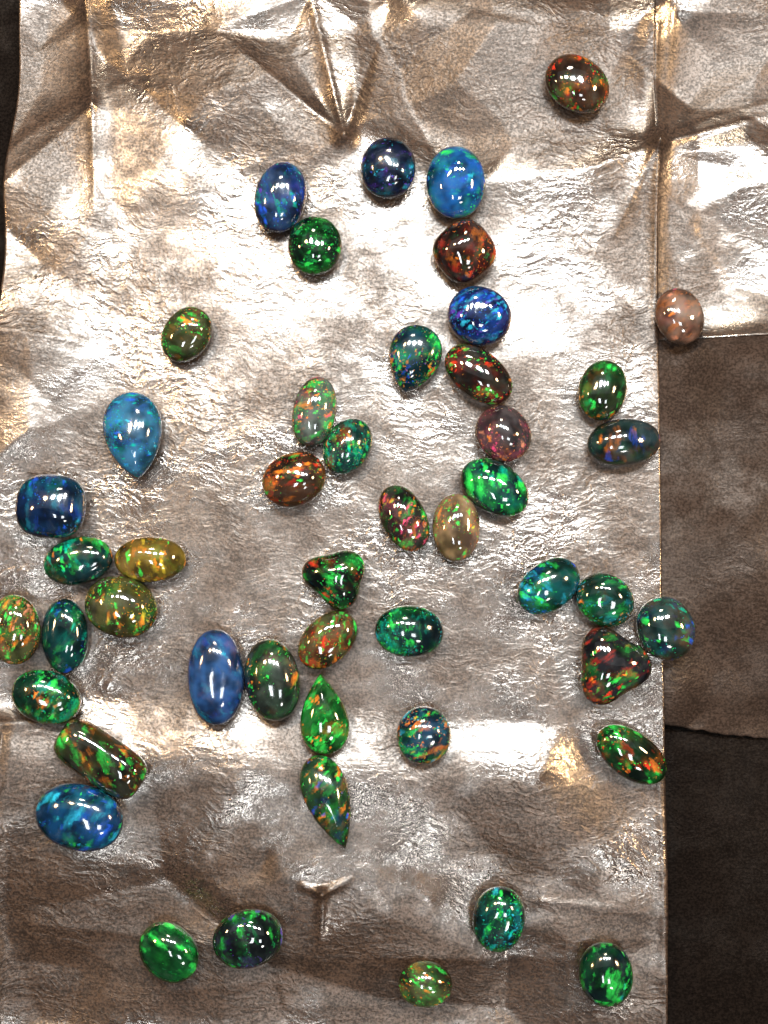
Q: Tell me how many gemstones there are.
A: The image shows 48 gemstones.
